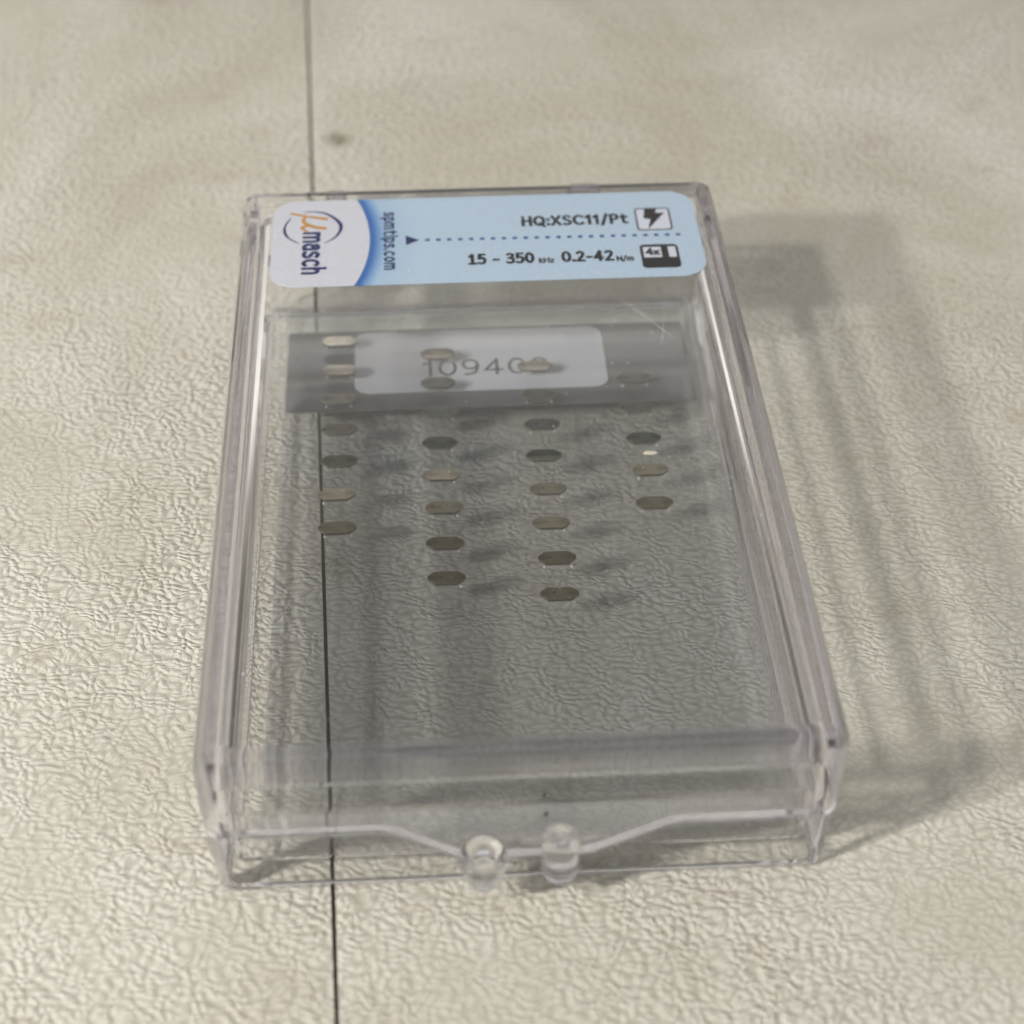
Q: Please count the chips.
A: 28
